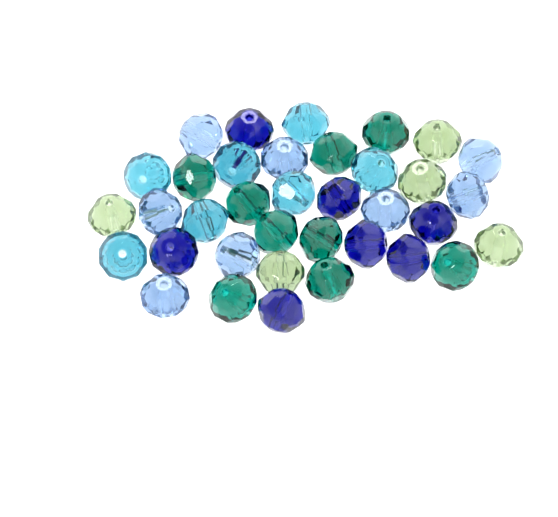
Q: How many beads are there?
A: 36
